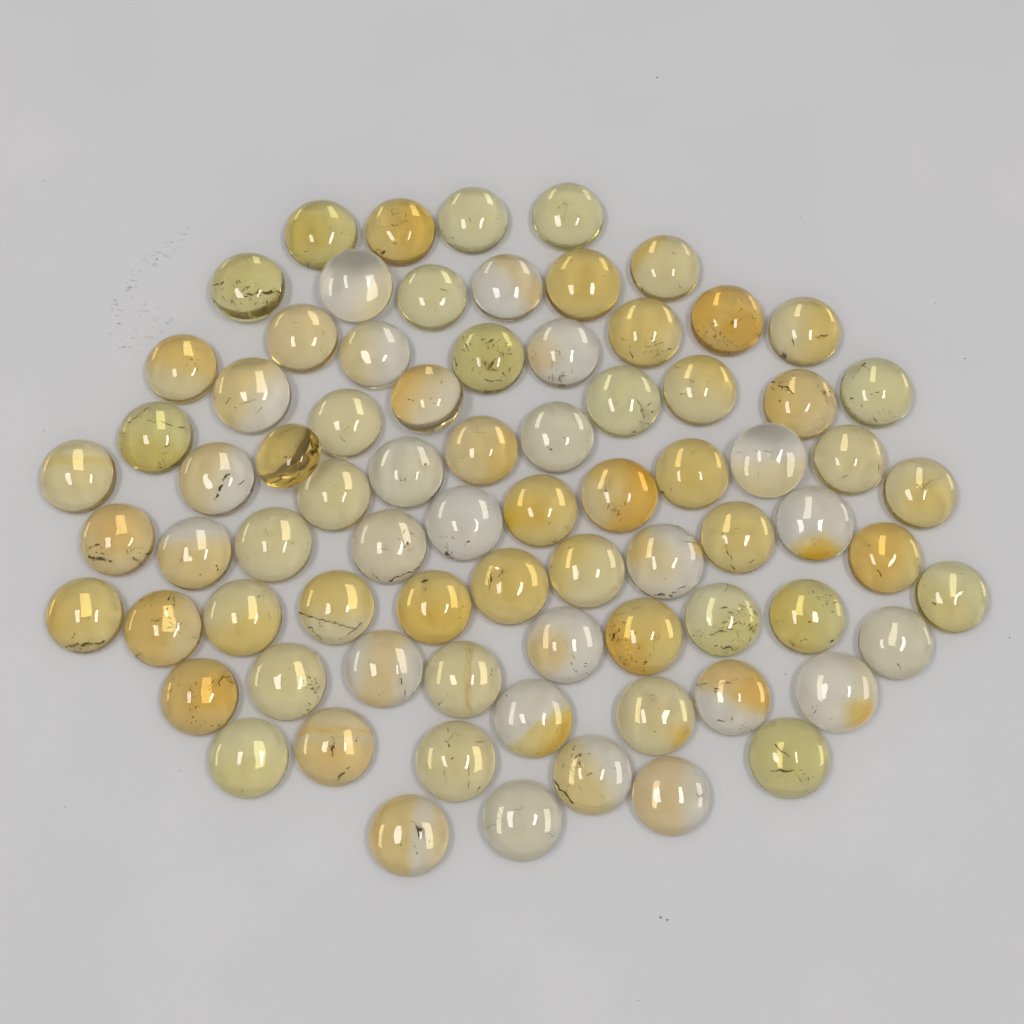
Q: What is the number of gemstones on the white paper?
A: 77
